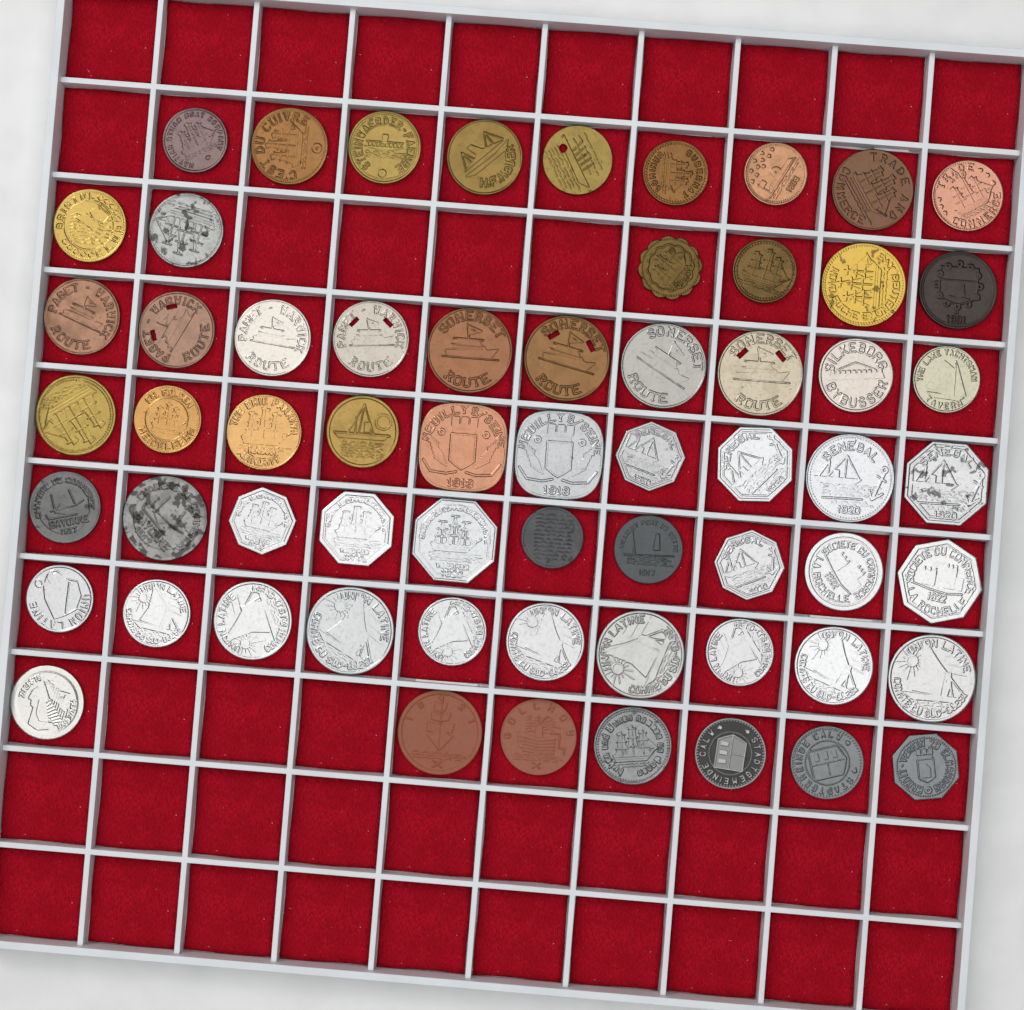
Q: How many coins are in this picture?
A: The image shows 62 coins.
